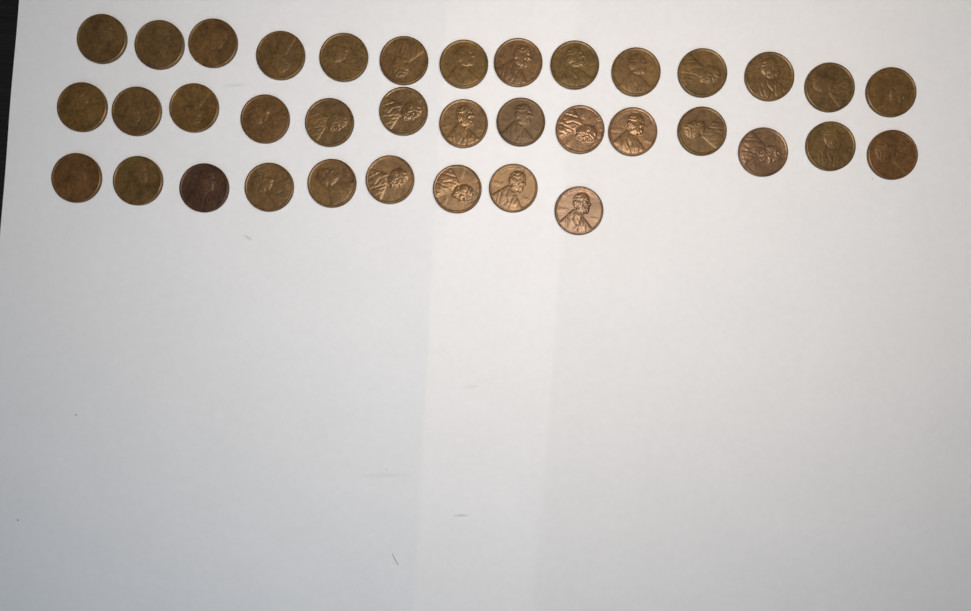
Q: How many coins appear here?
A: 37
